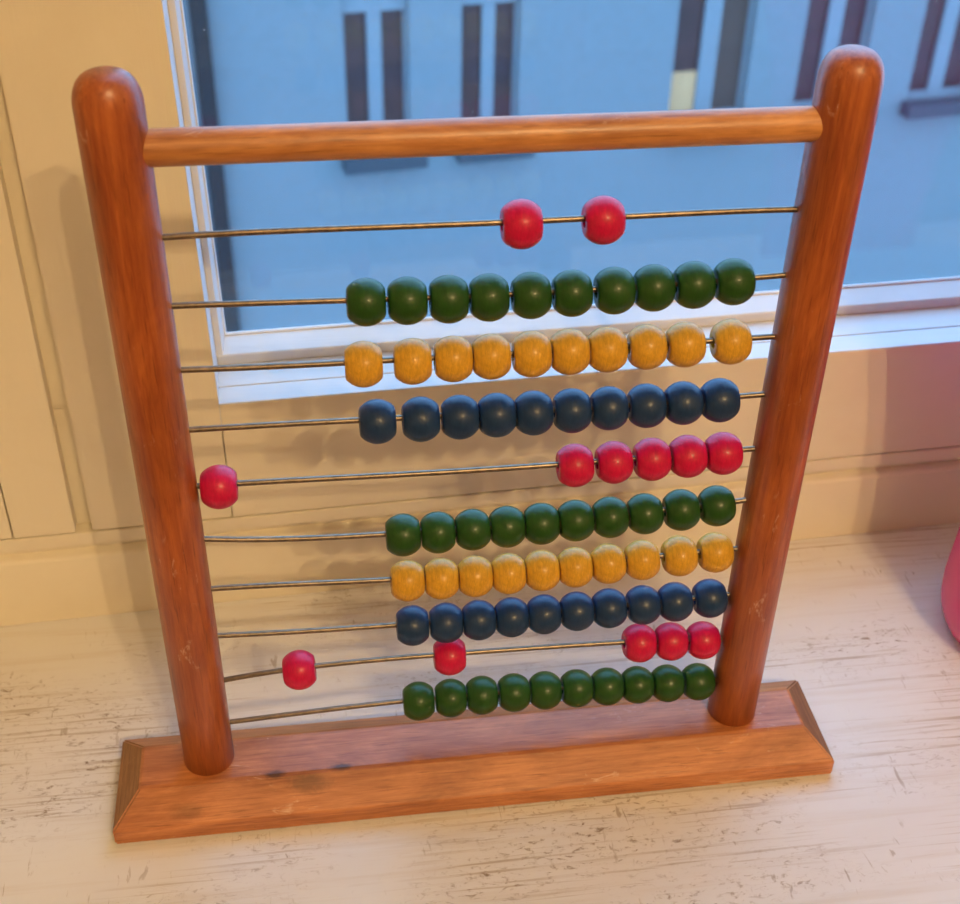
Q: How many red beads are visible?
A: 13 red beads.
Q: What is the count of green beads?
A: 30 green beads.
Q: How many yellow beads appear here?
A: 20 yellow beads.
